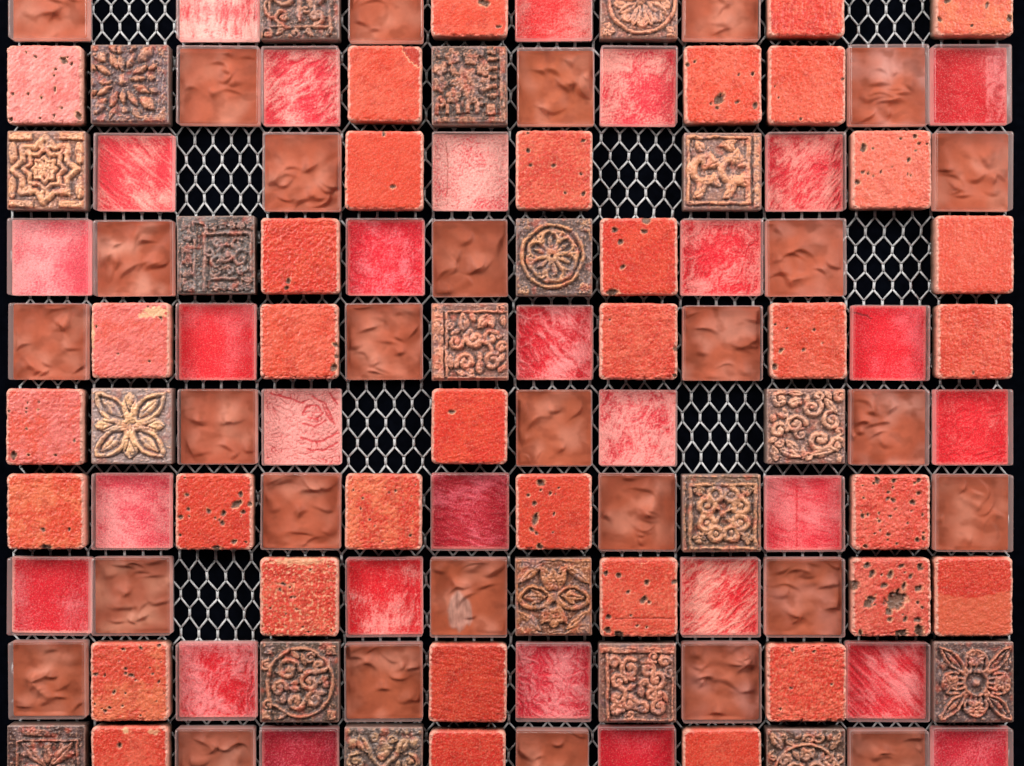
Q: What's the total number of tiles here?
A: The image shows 112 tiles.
